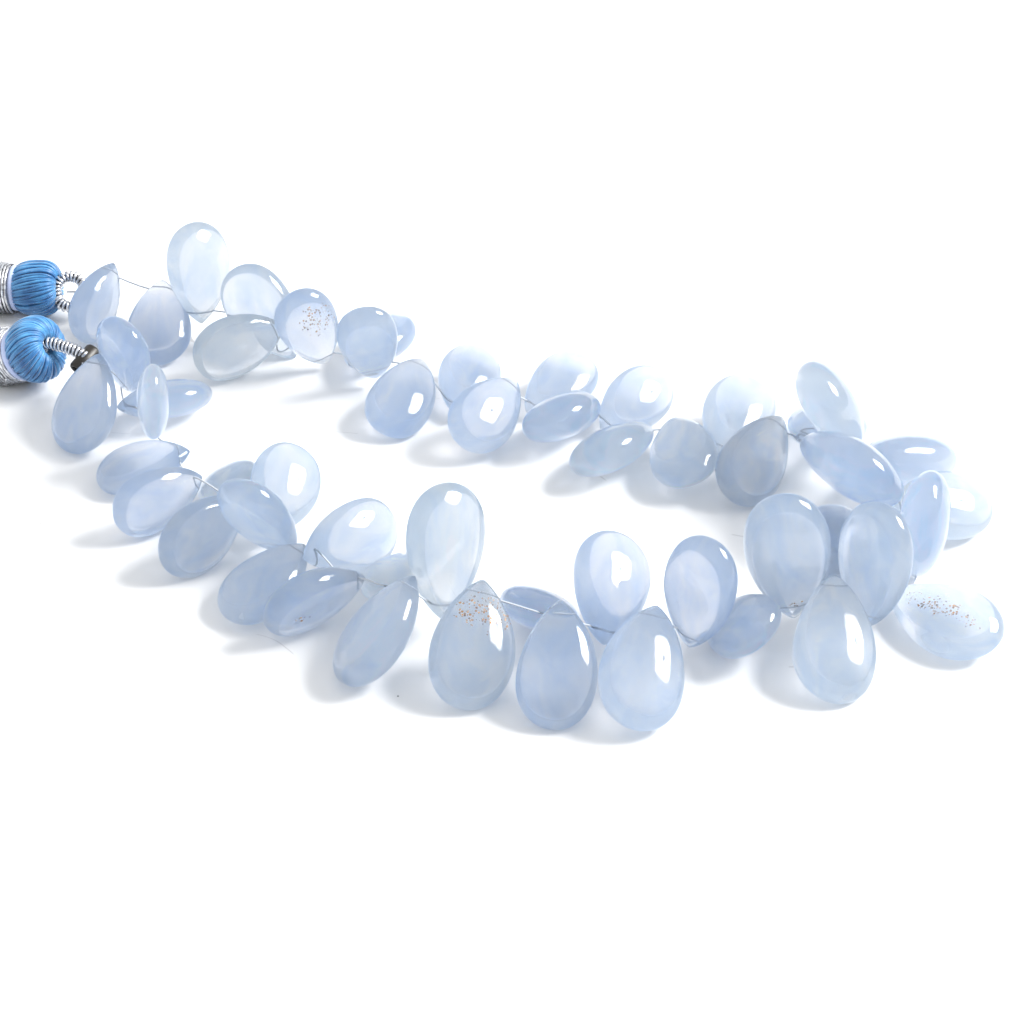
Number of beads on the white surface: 52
